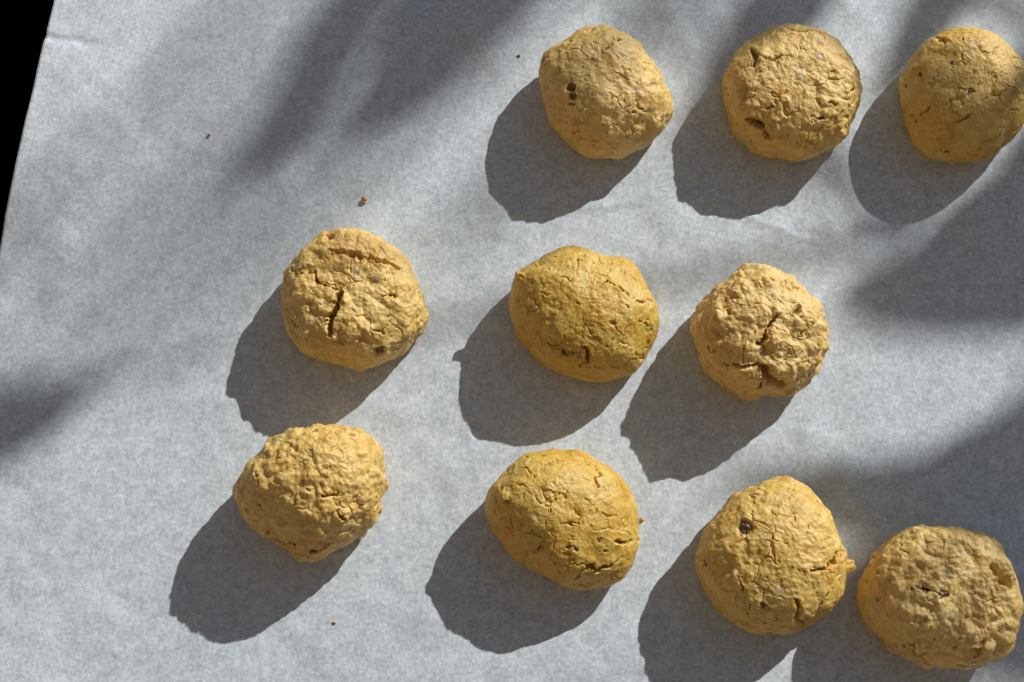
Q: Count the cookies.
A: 10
